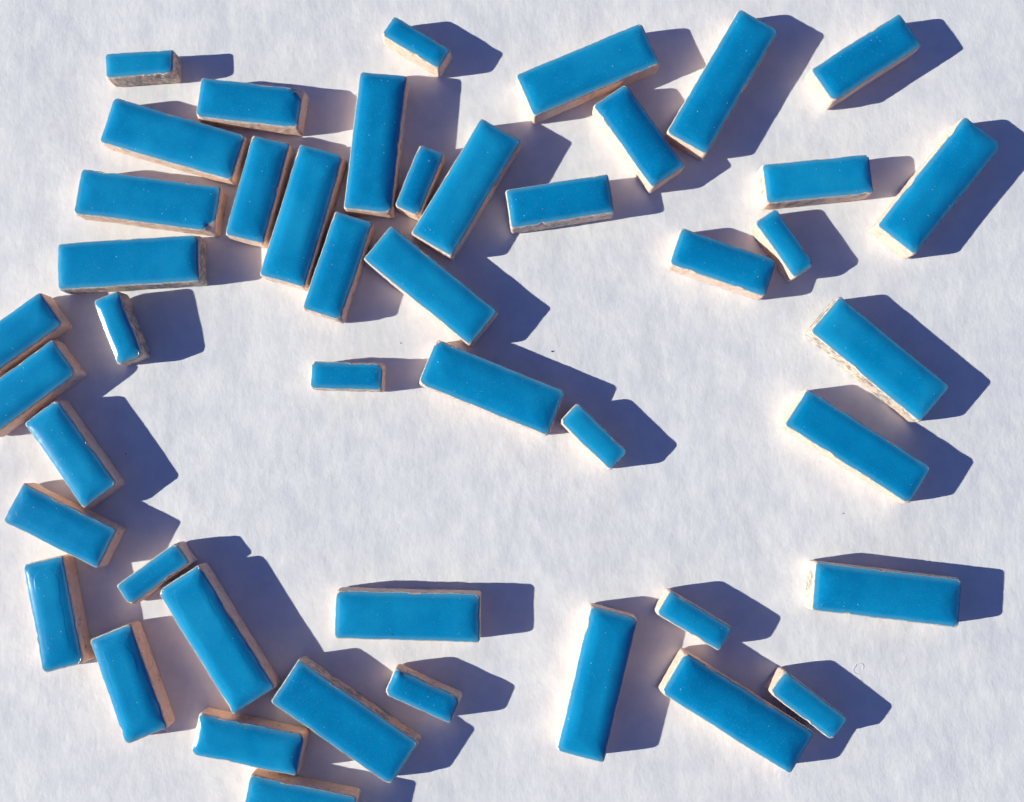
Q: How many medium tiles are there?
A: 16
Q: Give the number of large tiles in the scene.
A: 19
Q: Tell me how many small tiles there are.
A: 11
